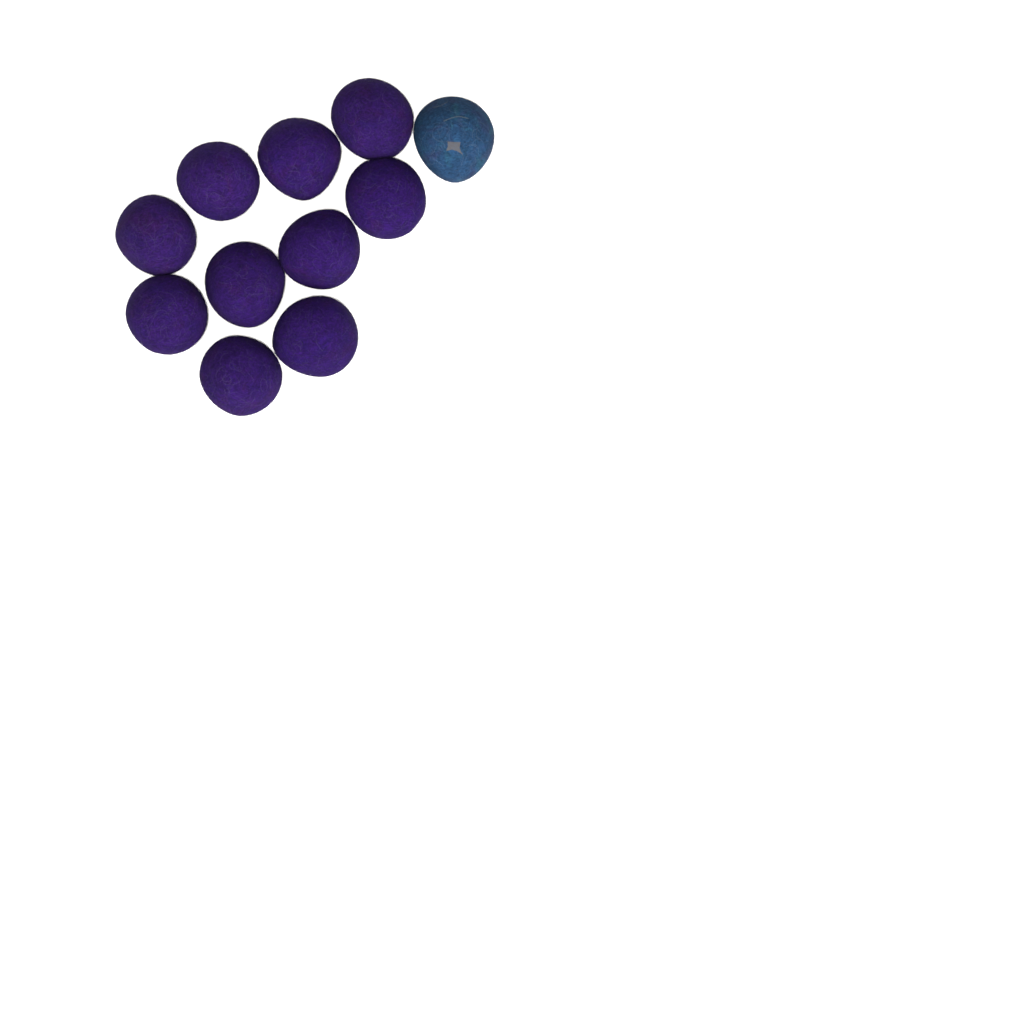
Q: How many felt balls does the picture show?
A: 11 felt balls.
